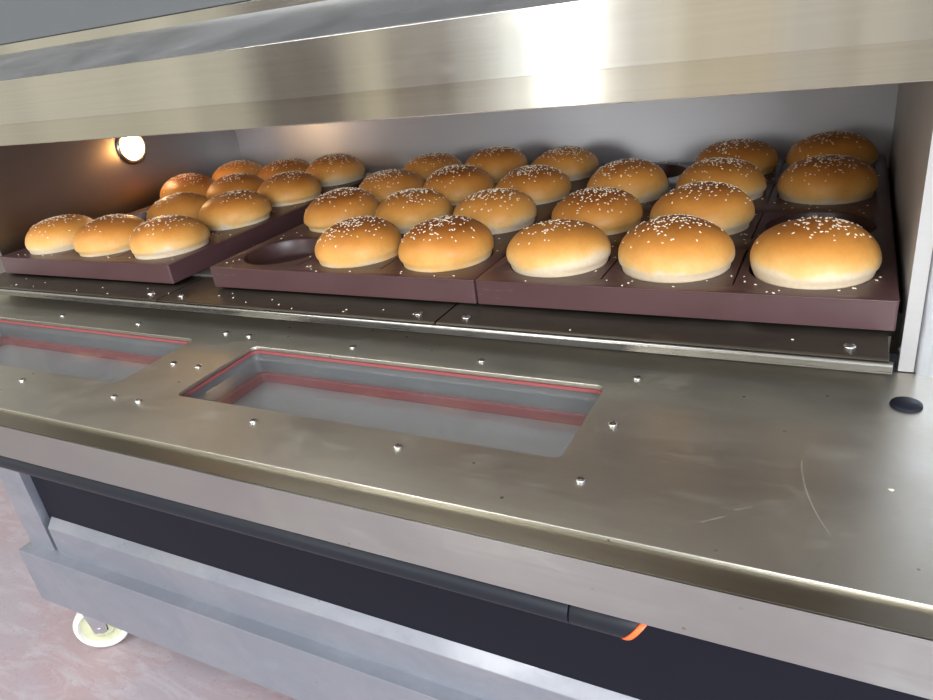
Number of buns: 32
